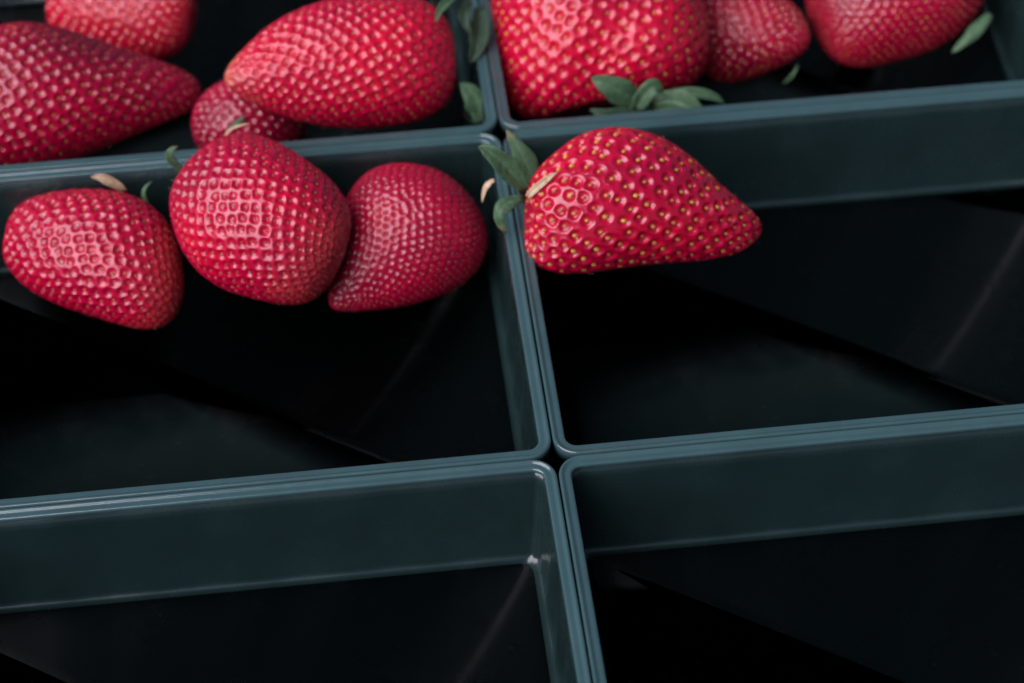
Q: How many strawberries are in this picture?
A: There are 11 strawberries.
